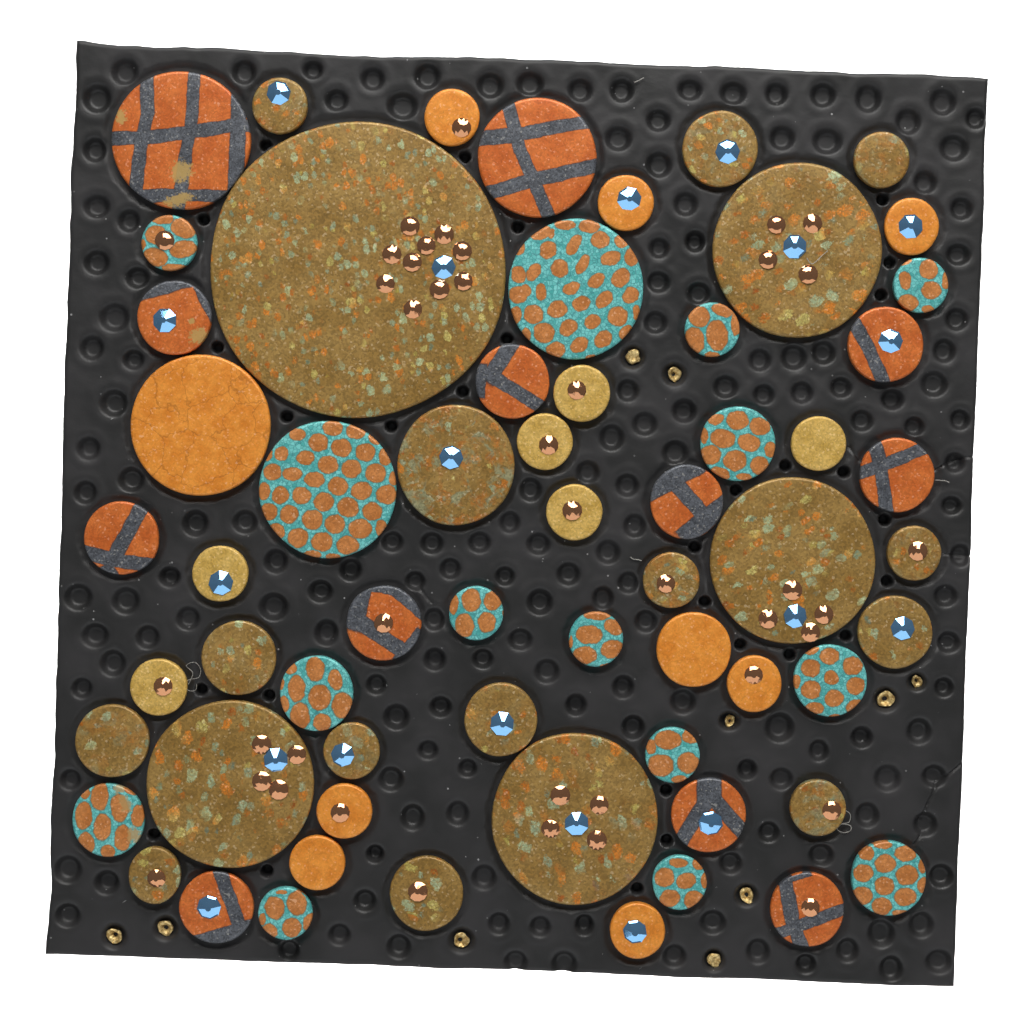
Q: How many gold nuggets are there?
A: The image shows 10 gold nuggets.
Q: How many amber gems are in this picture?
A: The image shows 41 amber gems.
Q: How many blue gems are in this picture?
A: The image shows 19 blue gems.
